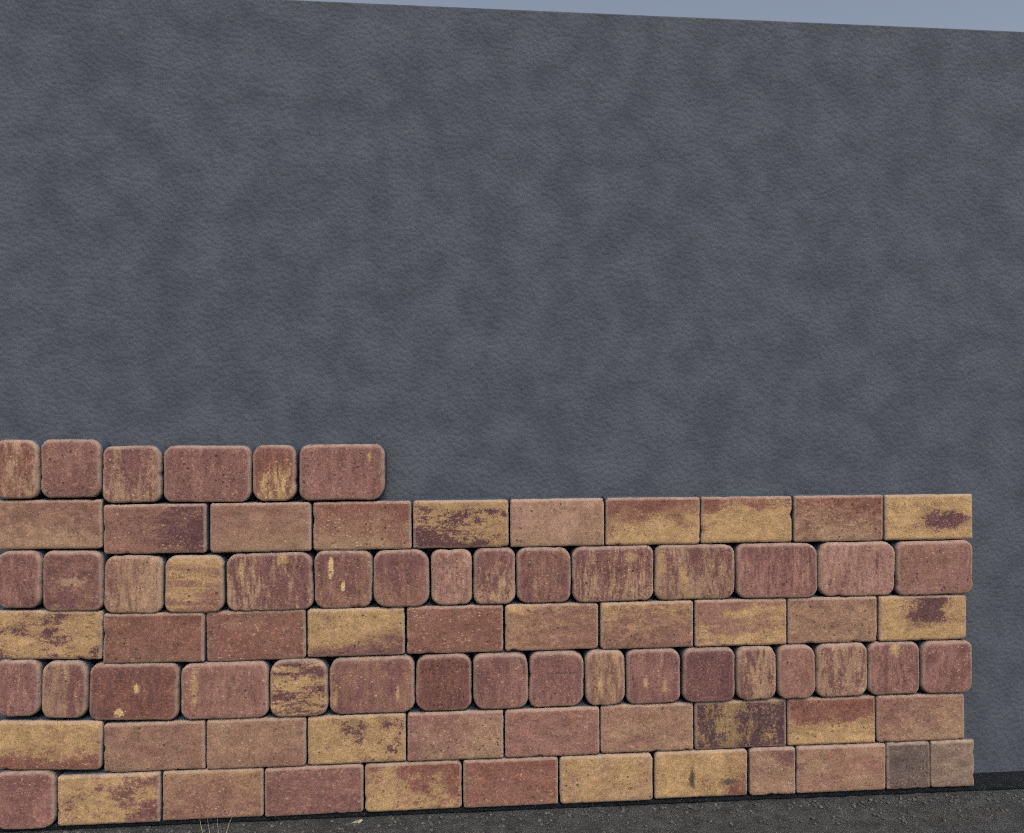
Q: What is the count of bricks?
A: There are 80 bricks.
